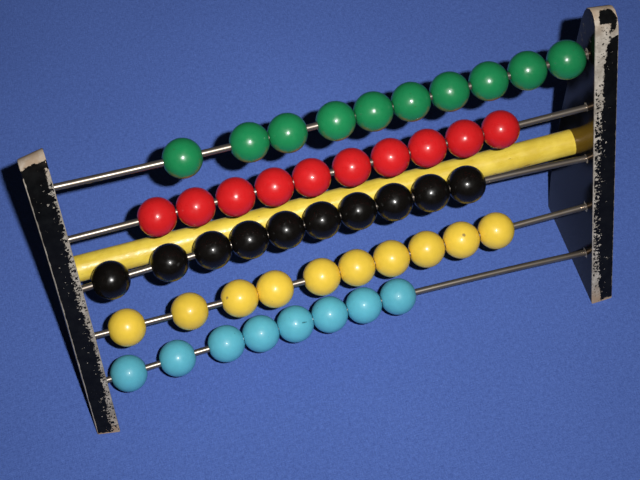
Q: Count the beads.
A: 48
